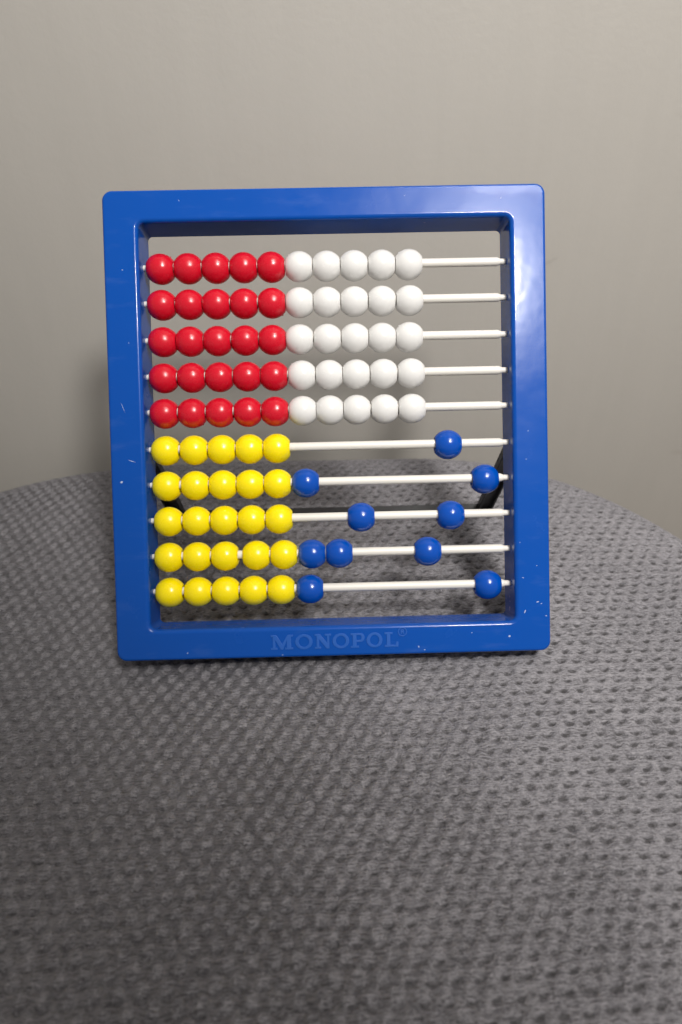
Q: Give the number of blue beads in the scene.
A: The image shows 10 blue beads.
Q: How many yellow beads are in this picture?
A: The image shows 25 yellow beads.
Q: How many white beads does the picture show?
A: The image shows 25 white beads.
